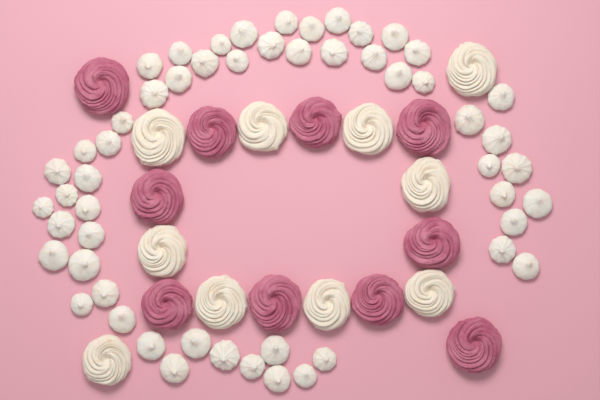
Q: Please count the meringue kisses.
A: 54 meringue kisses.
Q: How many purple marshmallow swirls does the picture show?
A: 10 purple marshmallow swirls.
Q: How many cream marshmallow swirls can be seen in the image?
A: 10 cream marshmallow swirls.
